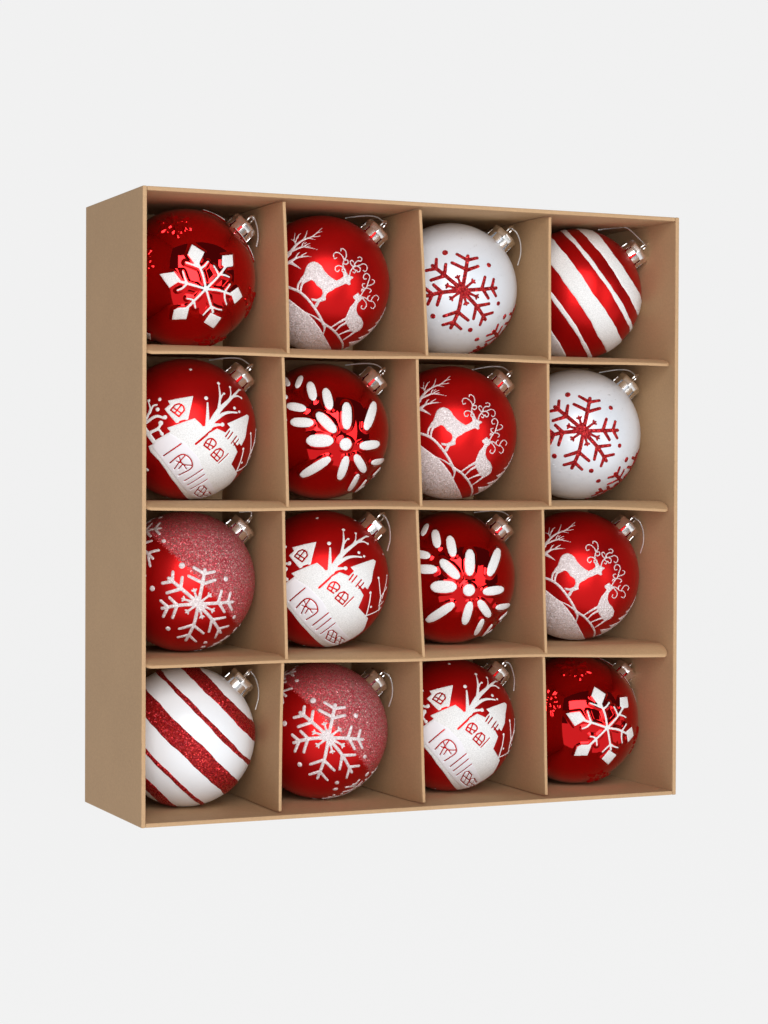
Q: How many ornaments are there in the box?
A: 16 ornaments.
